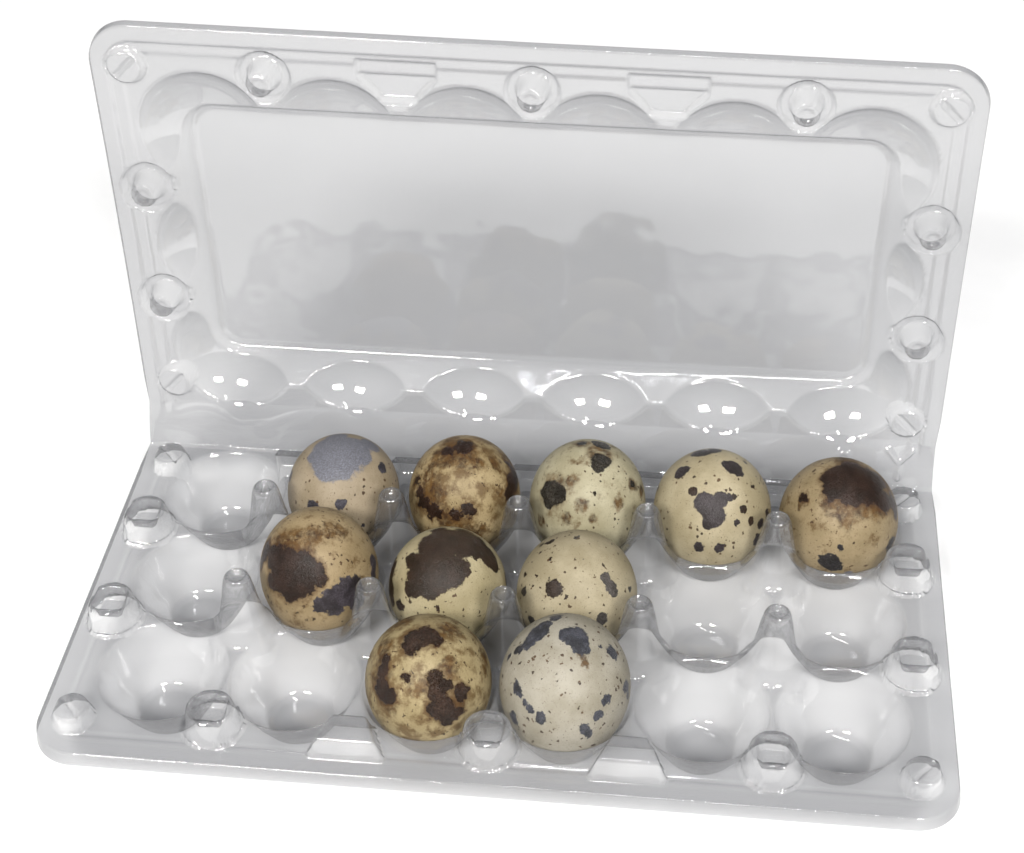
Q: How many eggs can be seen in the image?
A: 10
